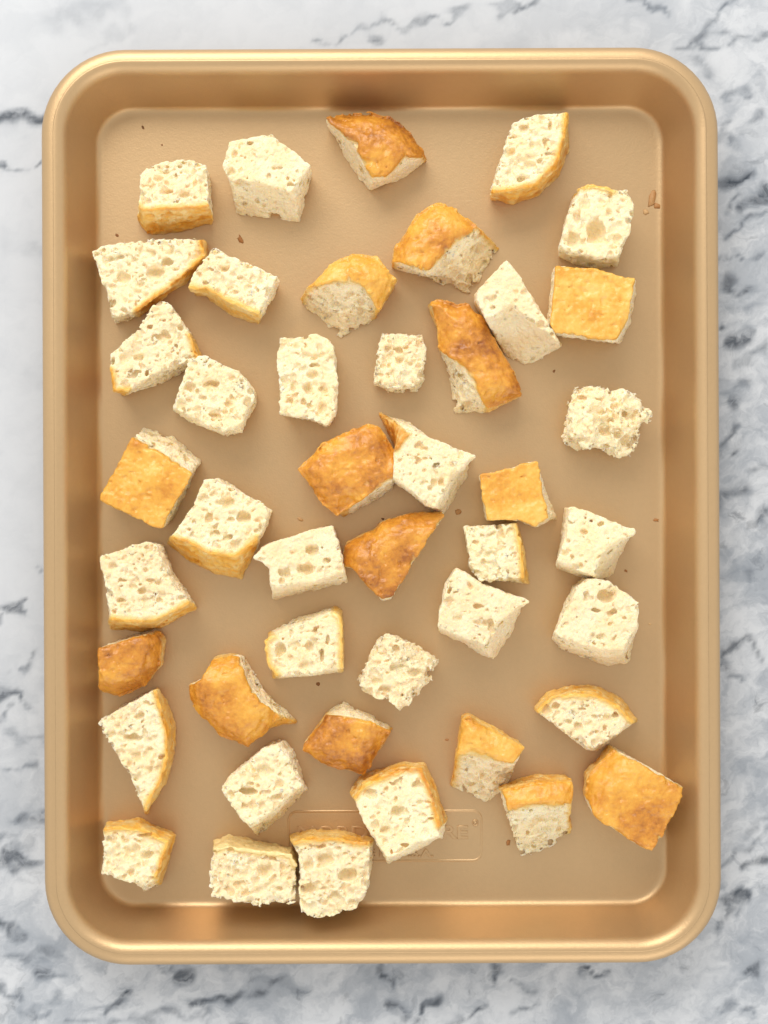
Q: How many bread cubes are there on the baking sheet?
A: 44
